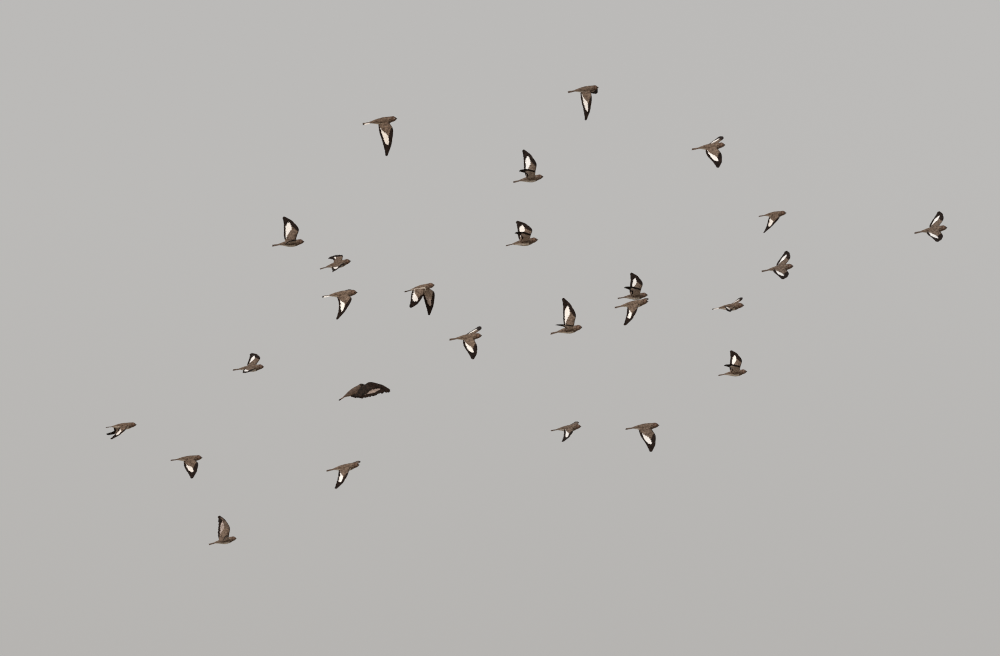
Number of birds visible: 26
